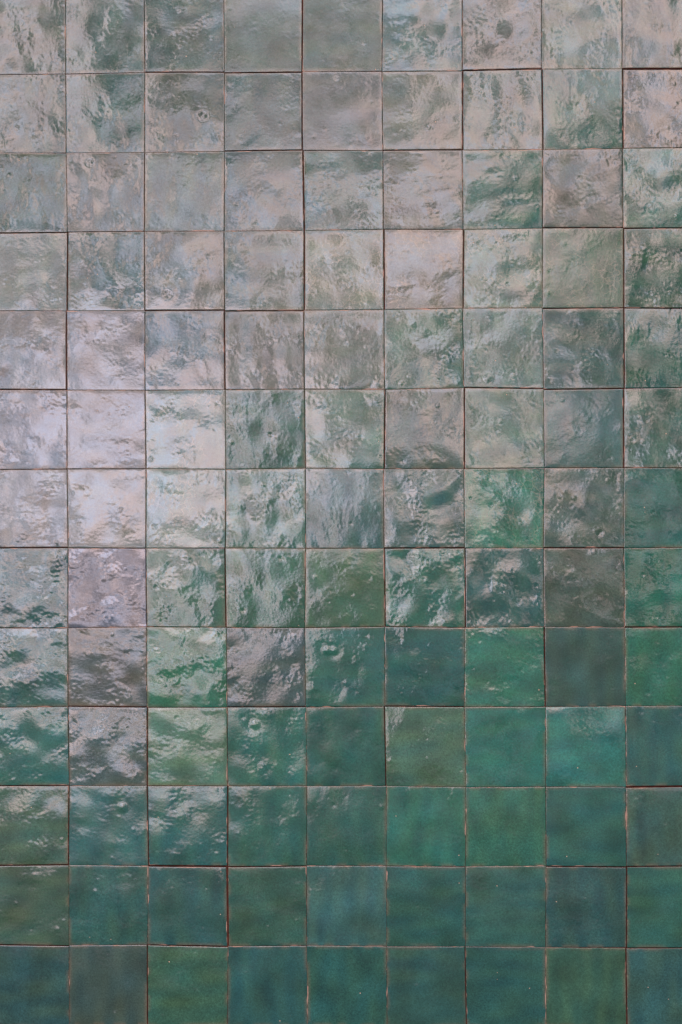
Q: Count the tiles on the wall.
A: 117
